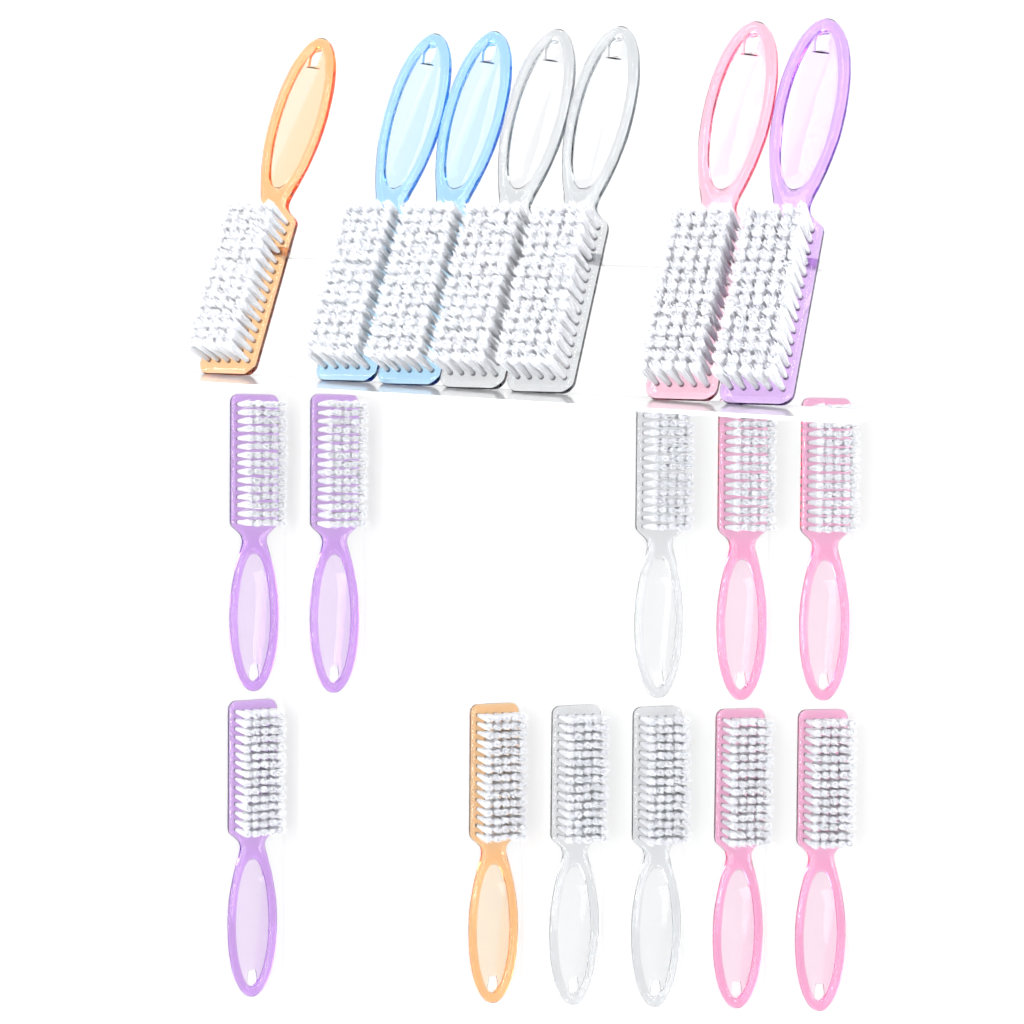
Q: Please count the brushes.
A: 18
